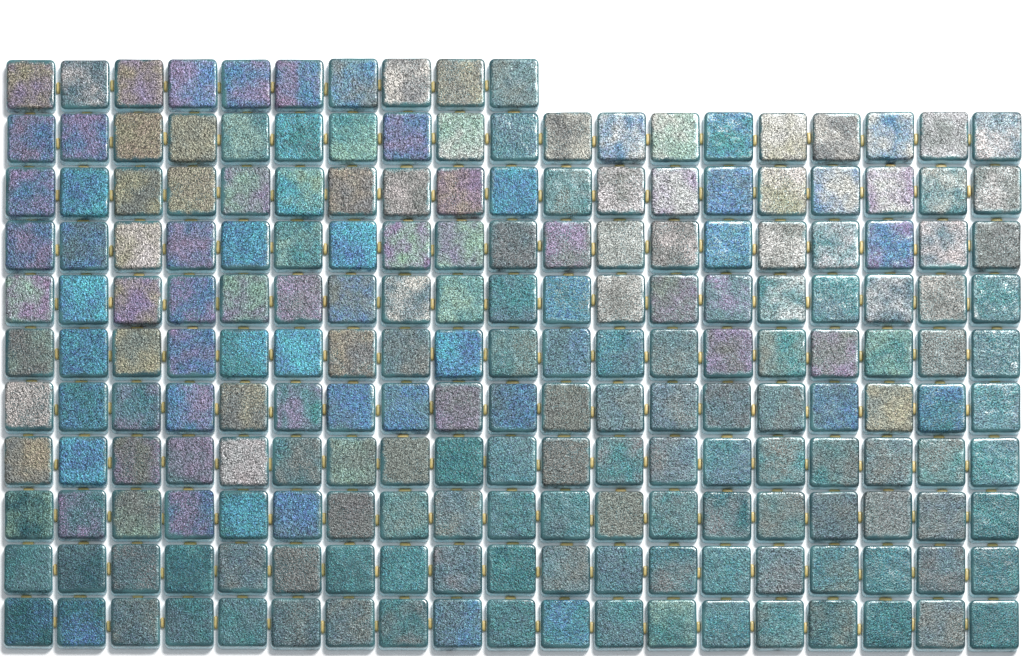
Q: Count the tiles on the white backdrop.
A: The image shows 200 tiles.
